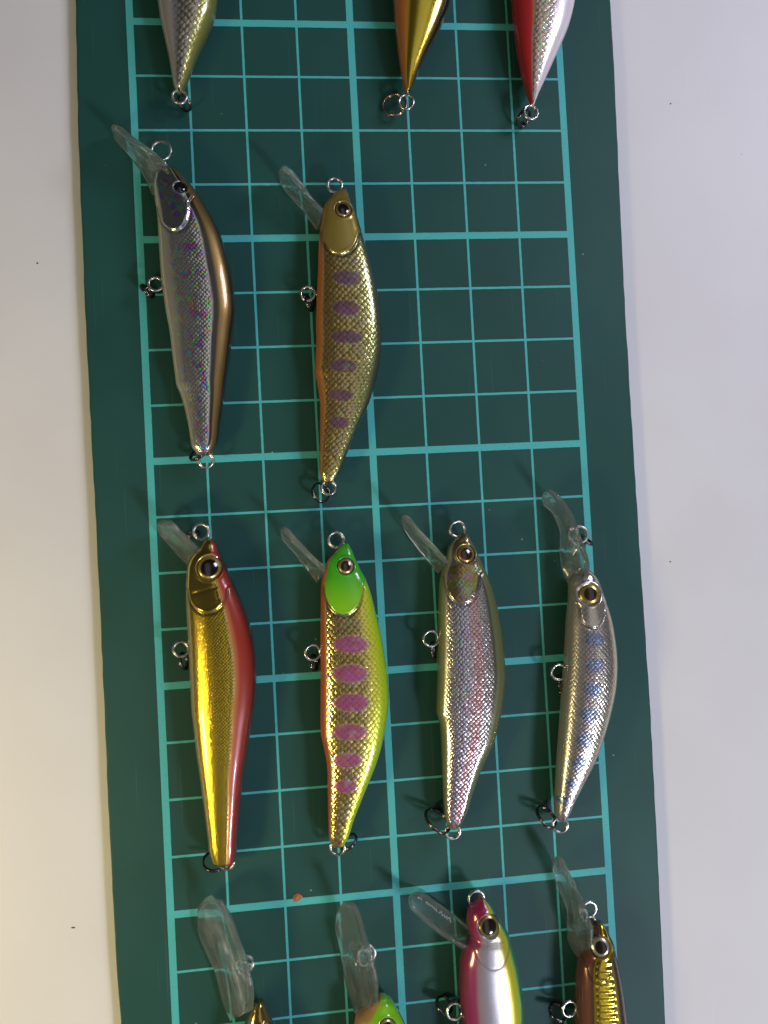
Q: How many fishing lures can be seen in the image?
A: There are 13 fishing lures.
